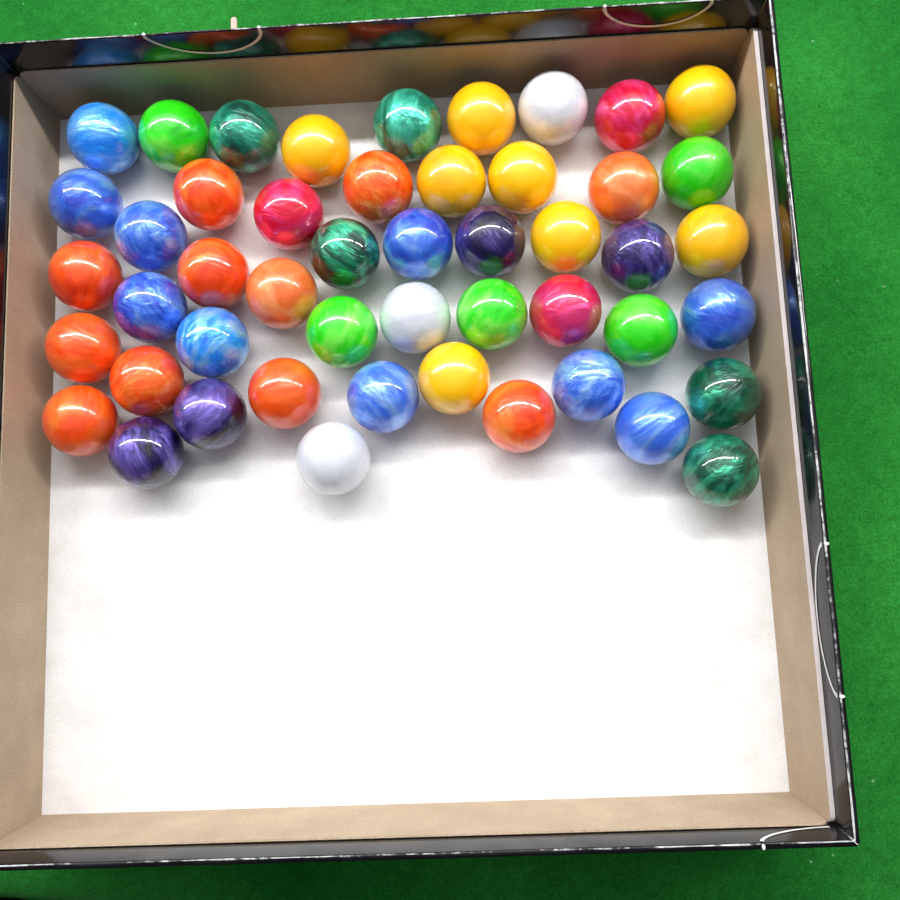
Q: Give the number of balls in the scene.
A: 49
